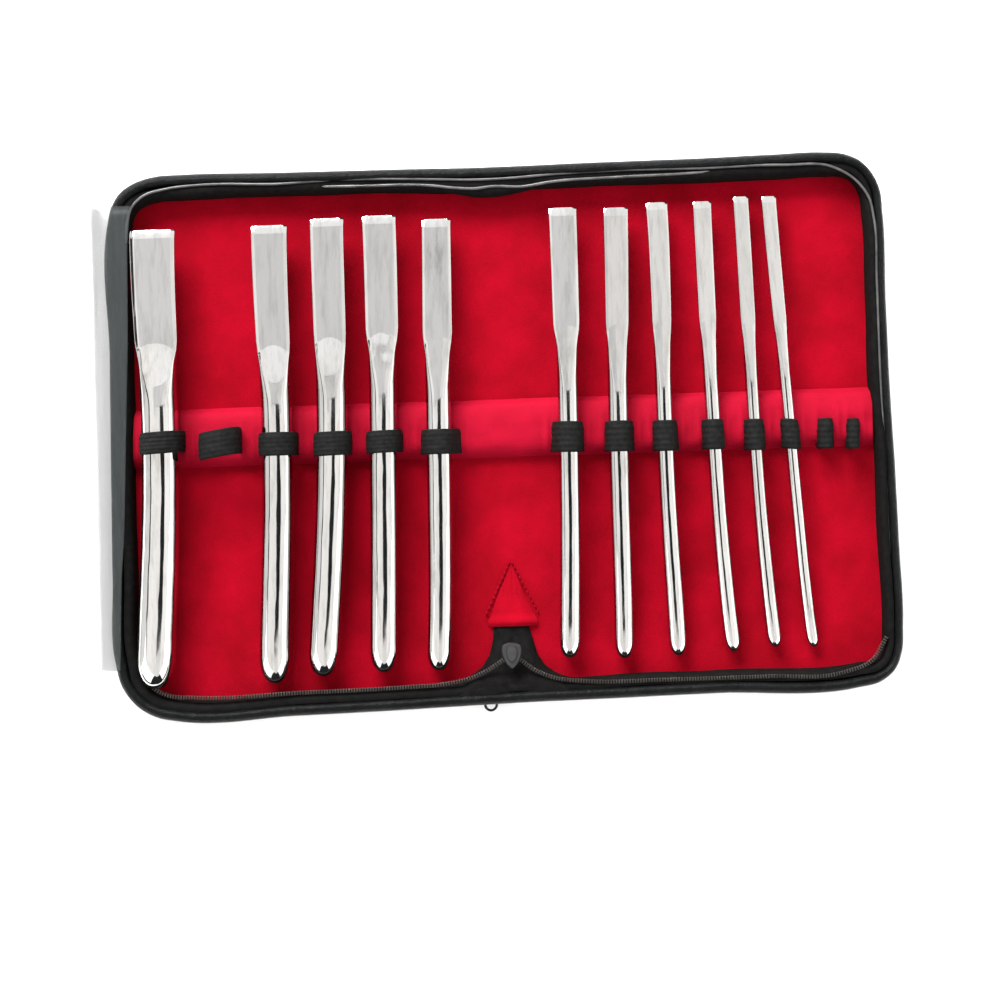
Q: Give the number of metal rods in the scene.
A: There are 11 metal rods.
